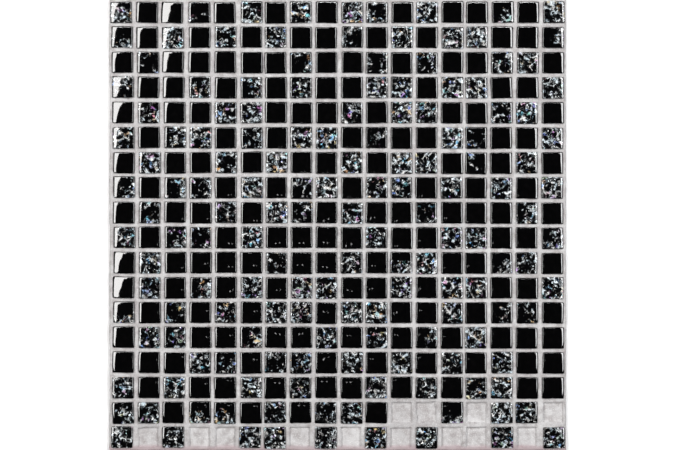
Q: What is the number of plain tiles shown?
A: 158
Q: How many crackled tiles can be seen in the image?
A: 153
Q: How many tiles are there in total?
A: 311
